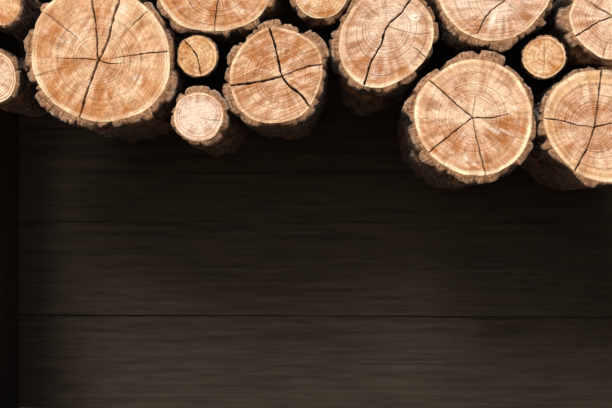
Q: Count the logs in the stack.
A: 14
